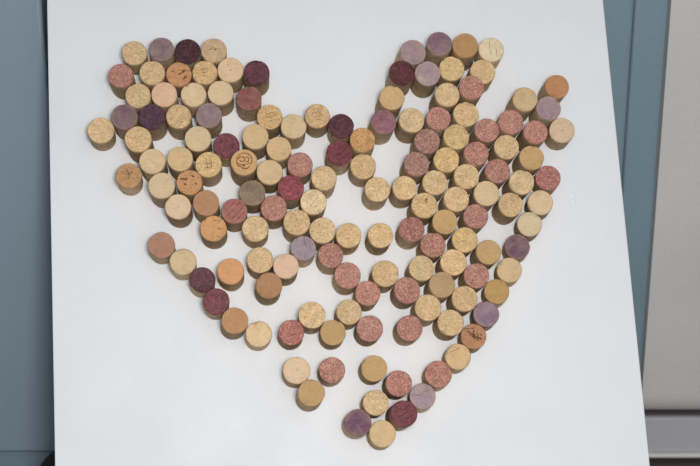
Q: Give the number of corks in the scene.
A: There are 149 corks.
